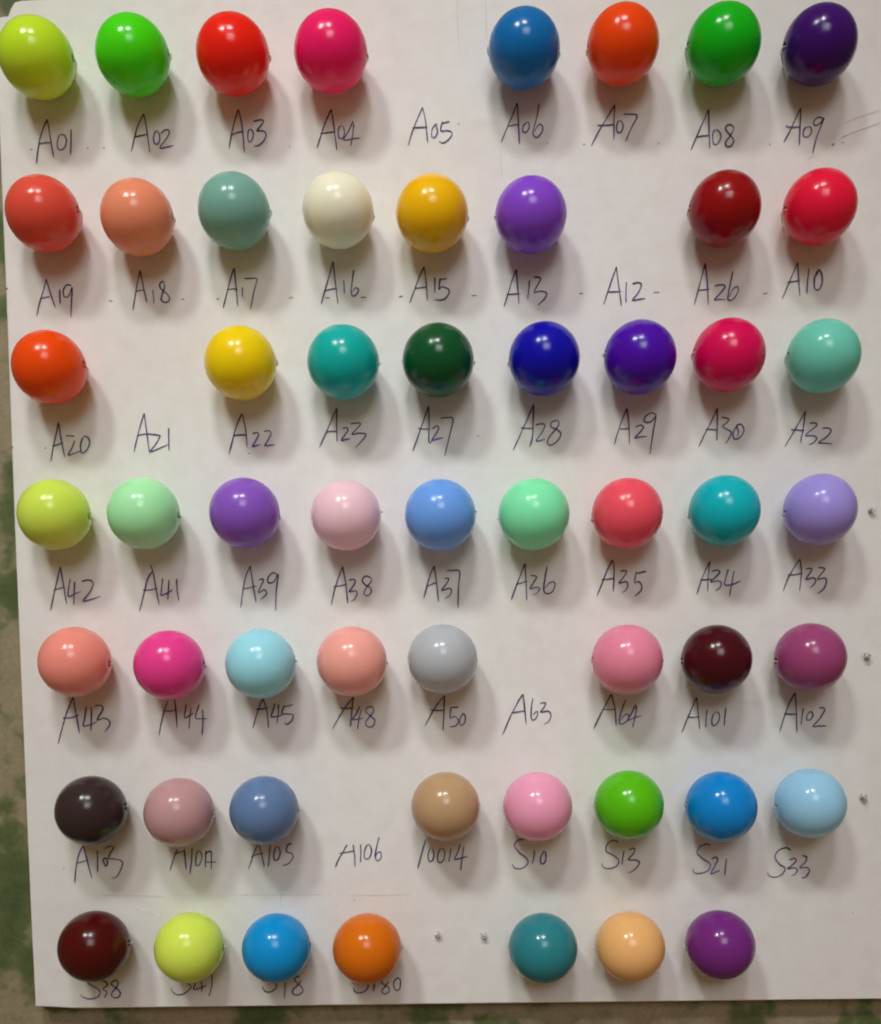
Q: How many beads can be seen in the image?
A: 56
